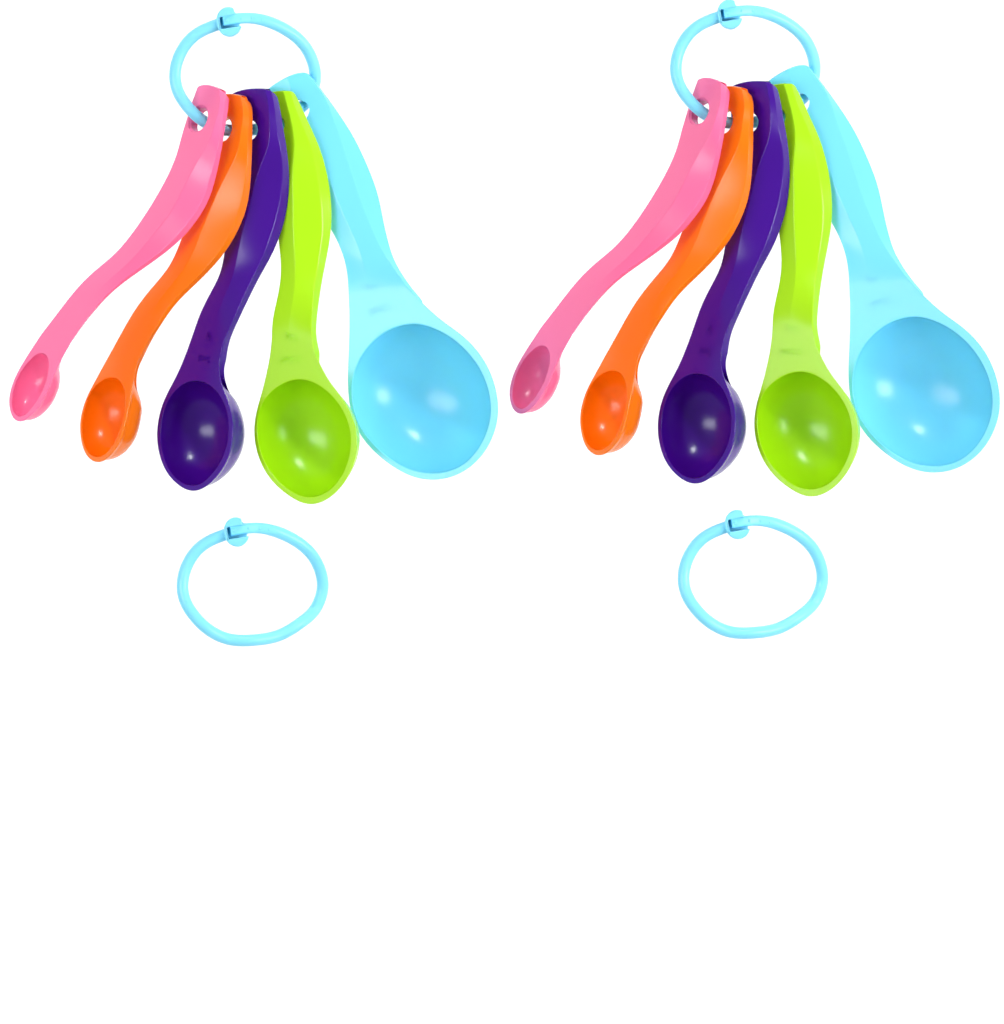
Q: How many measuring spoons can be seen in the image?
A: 10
